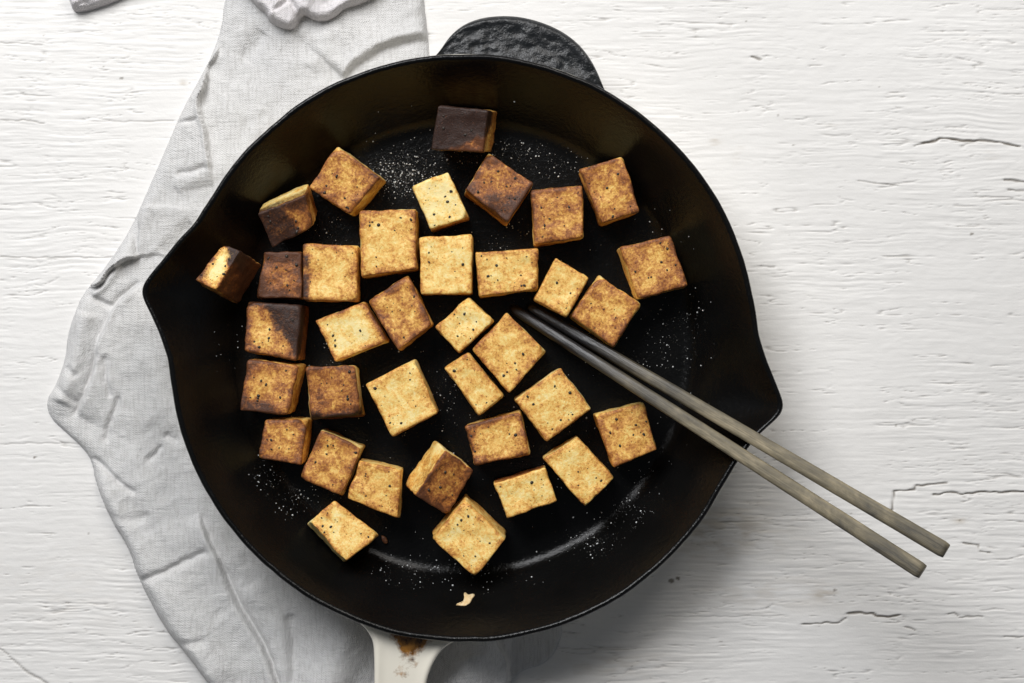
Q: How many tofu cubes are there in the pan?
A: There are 36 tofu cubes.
